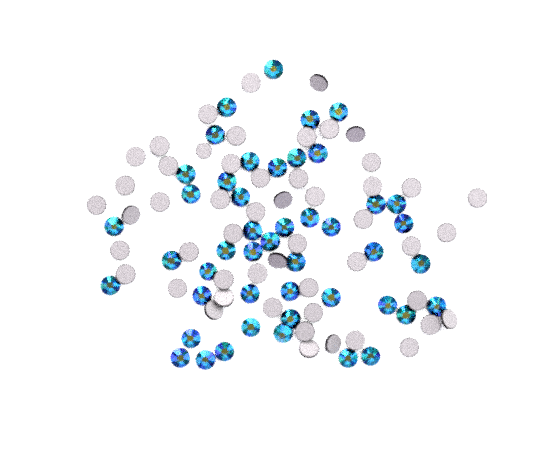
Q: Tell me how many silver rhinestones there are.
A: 52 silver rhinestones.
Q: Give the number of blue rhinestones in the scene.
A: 46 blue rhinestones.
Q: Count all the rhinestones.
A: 98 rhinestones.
